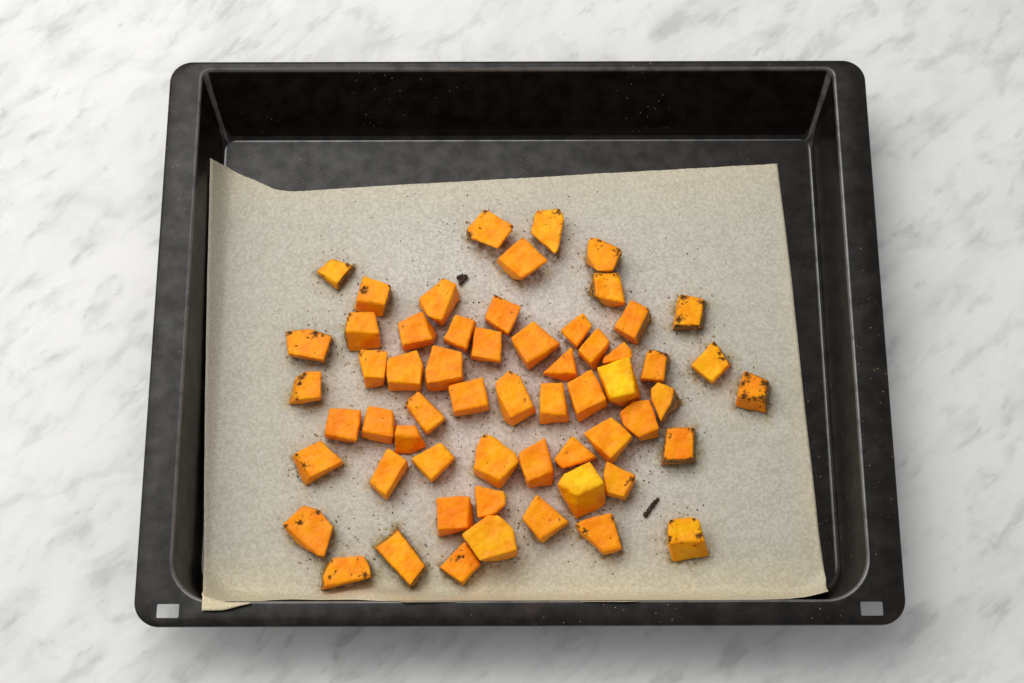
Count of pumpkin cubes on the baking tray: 59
